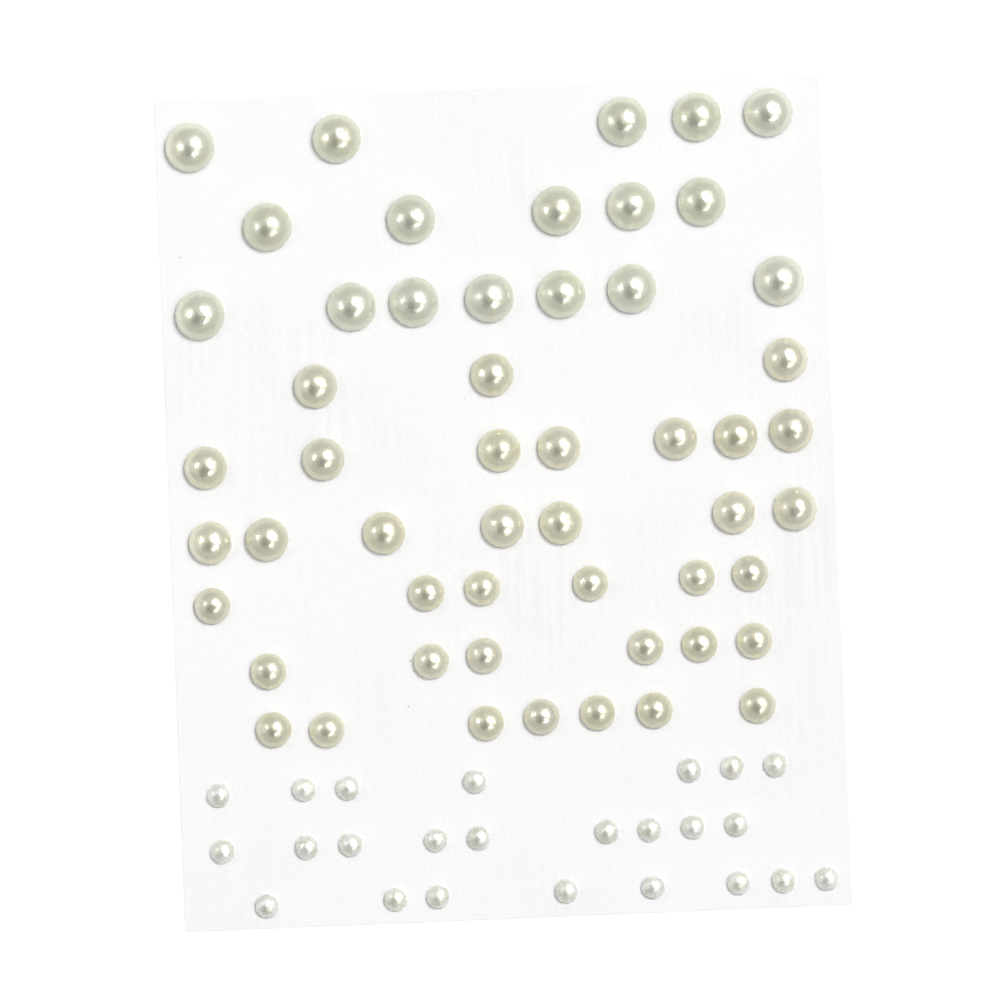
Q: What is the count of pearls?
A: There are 77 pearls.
